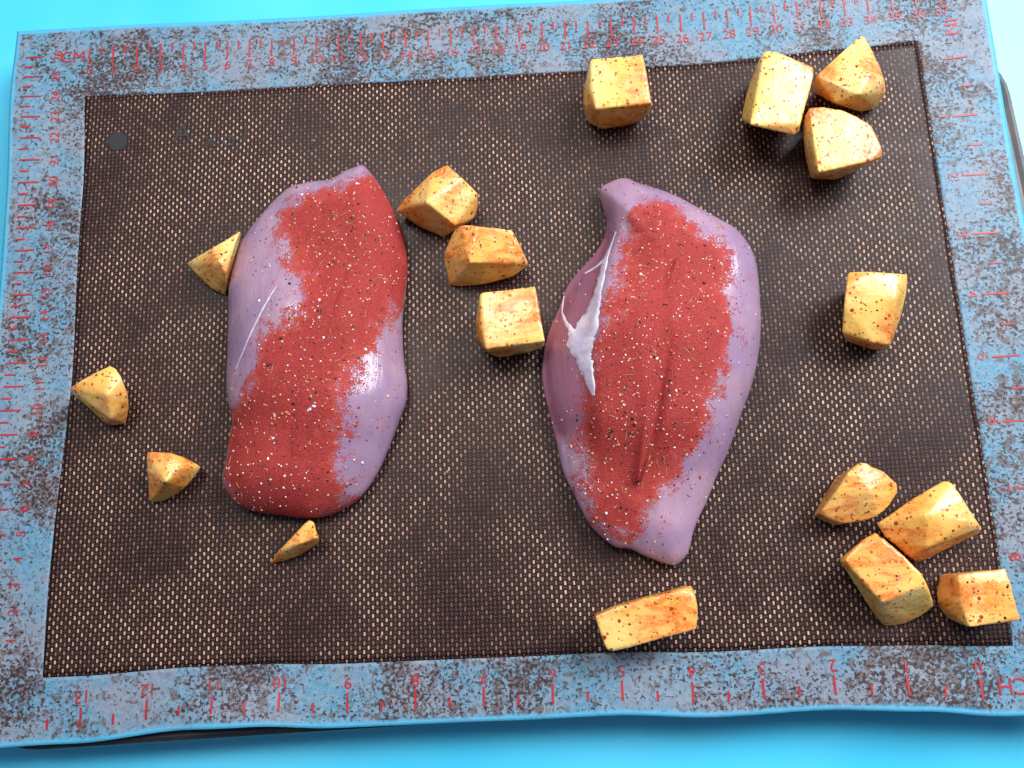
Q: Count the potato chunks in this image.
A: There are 17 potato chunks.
